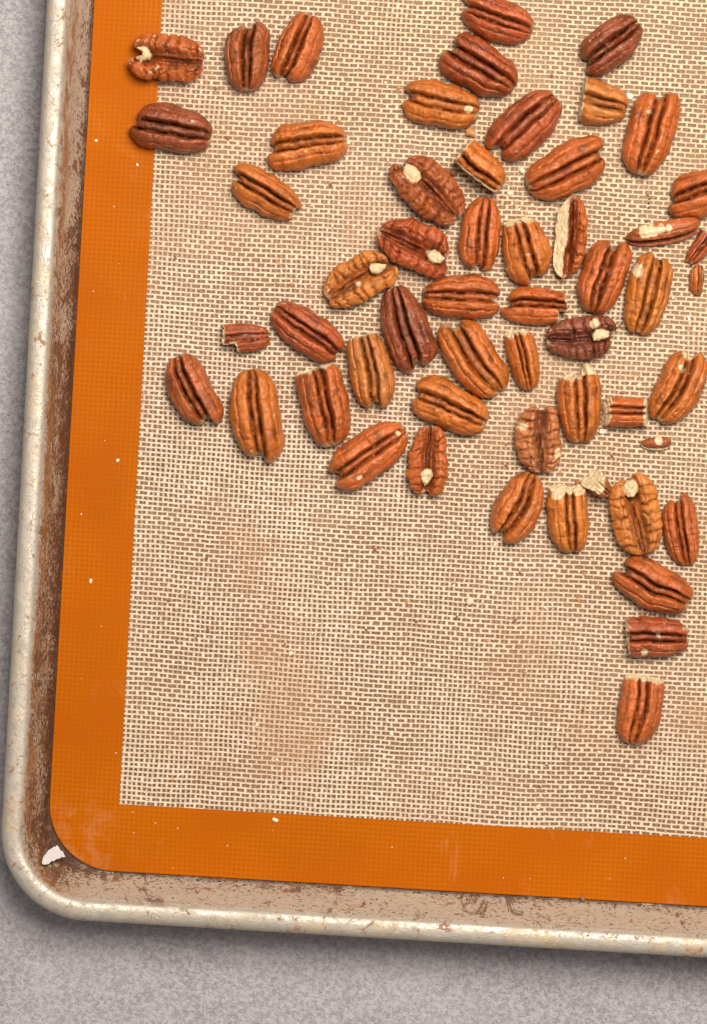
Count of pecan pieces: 55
